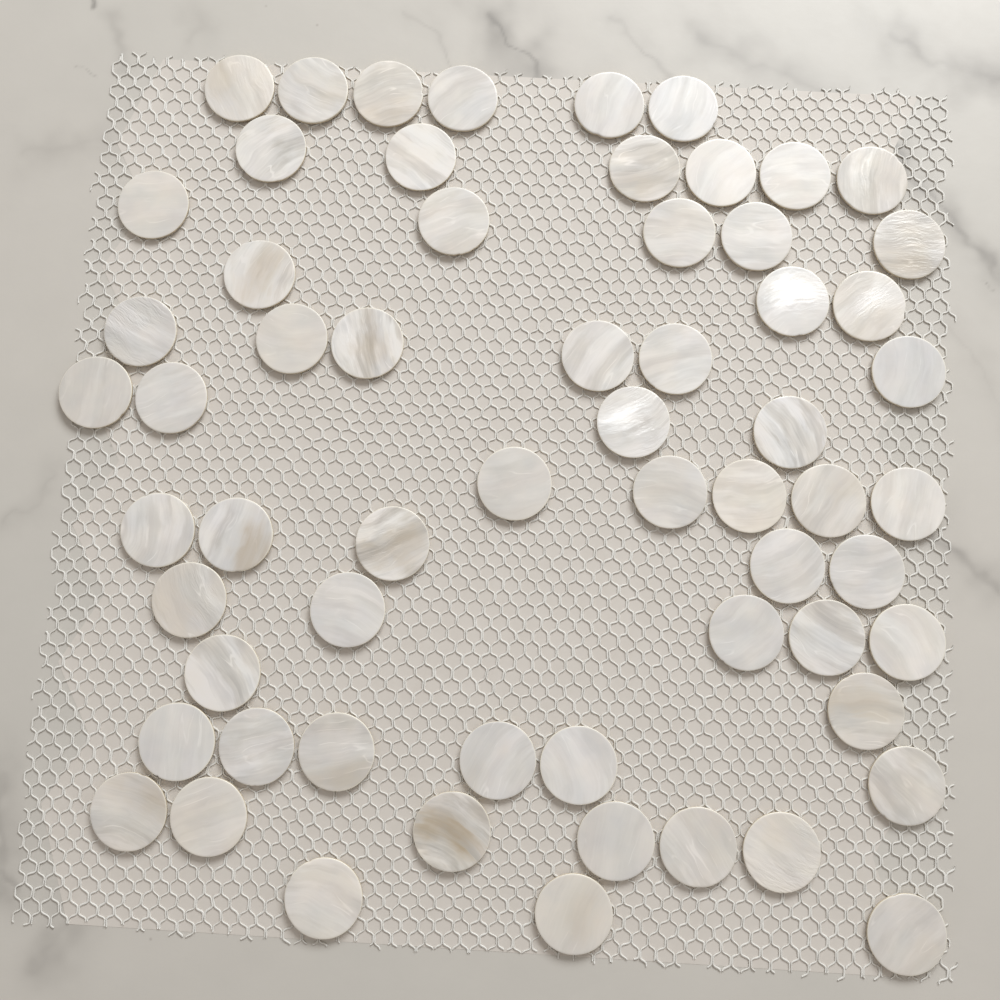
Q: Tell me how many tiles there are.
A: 62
